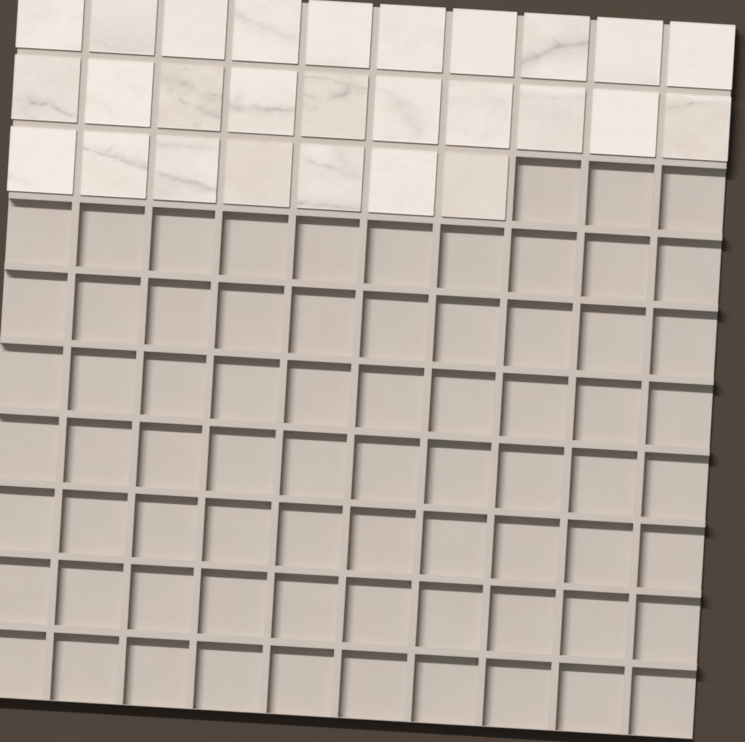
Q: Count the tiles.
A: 27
